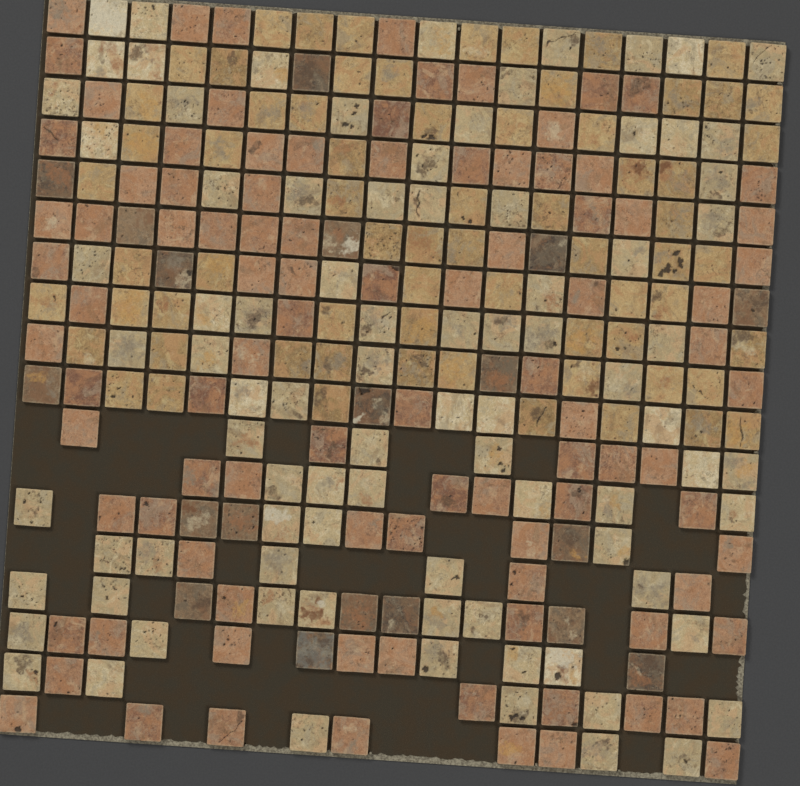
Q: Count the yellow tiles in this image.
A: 68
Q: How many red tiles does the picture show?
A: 96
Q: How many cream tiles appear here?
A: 87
